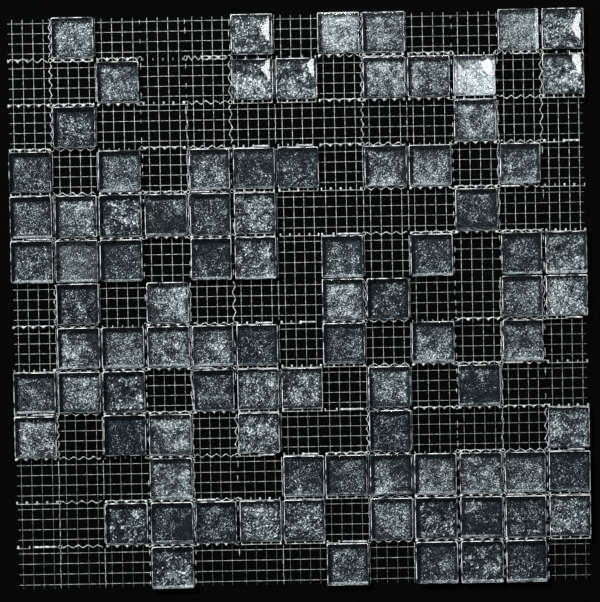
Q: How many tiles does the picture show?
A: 90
